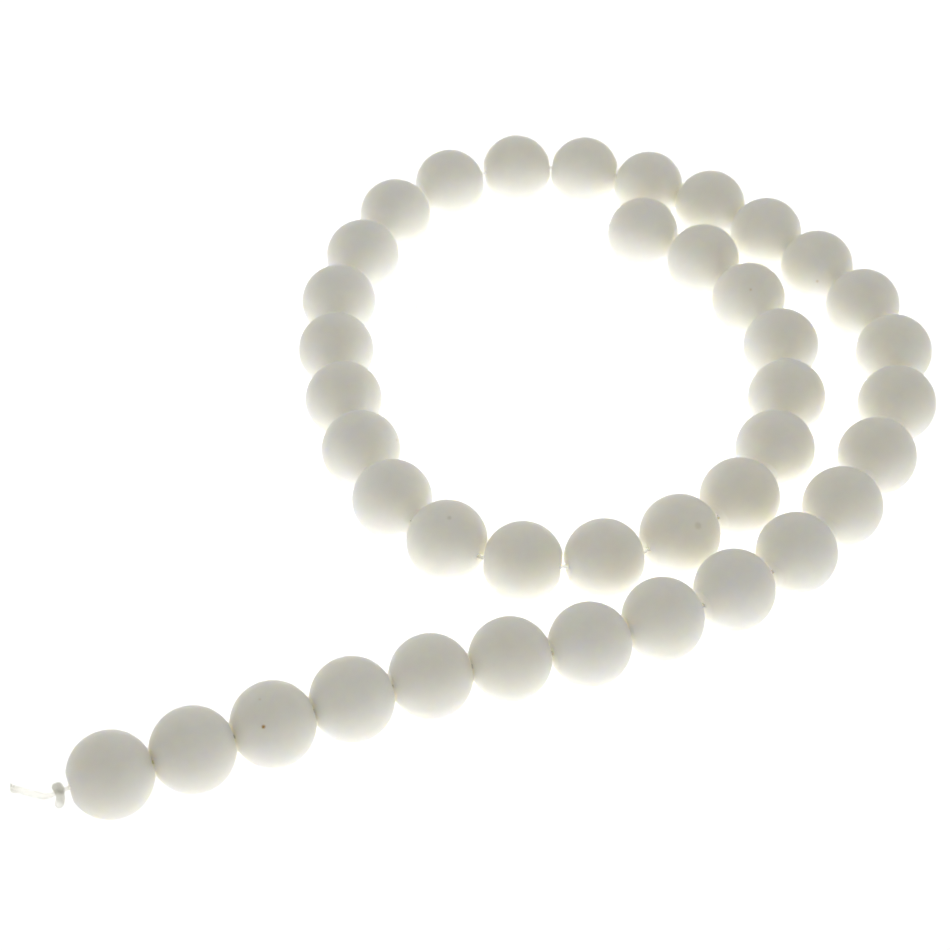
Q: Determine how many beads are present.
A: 40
